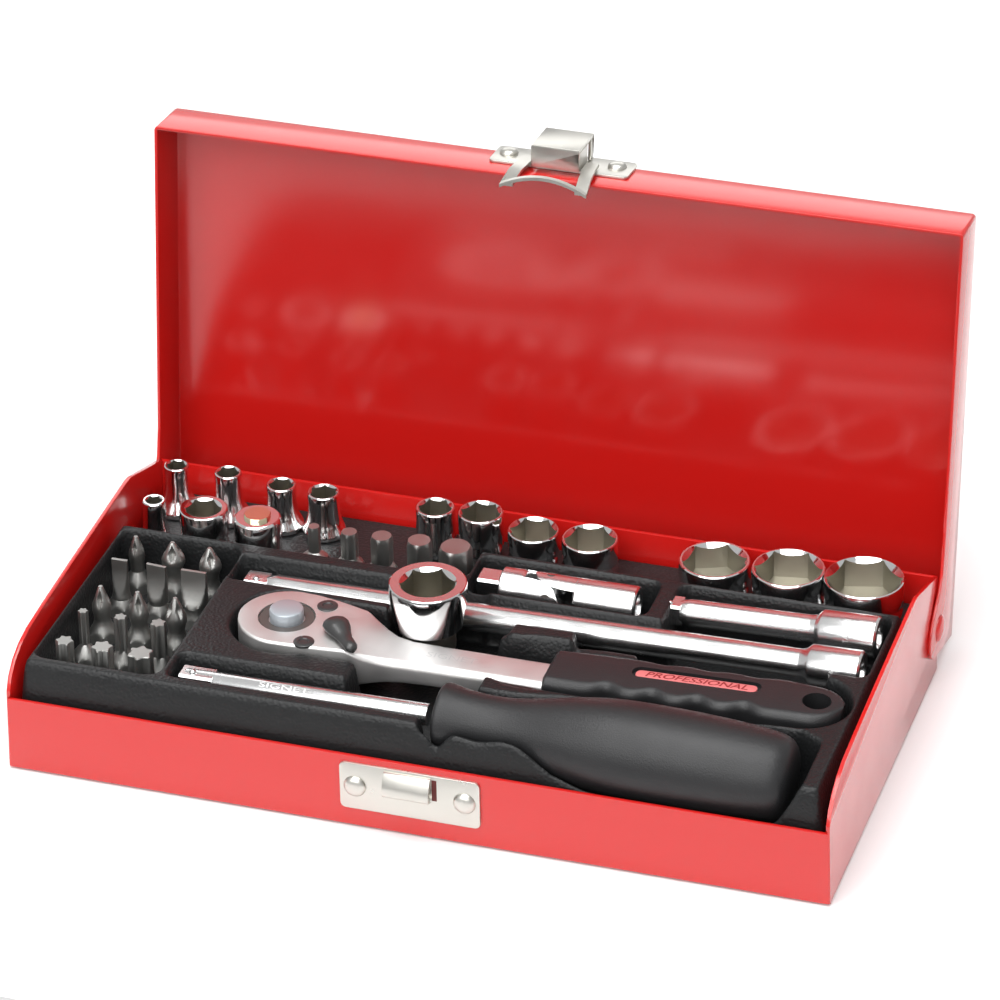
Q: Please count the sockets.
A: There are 14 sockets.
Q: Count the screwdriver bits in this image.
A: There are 20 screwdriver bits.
